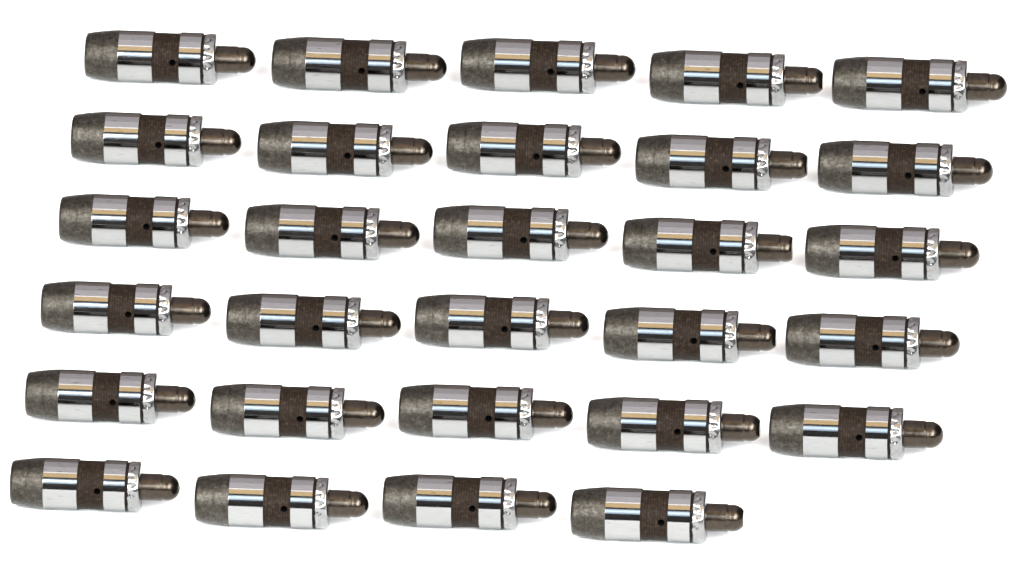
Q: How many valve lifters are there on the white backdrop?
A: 29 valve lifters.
